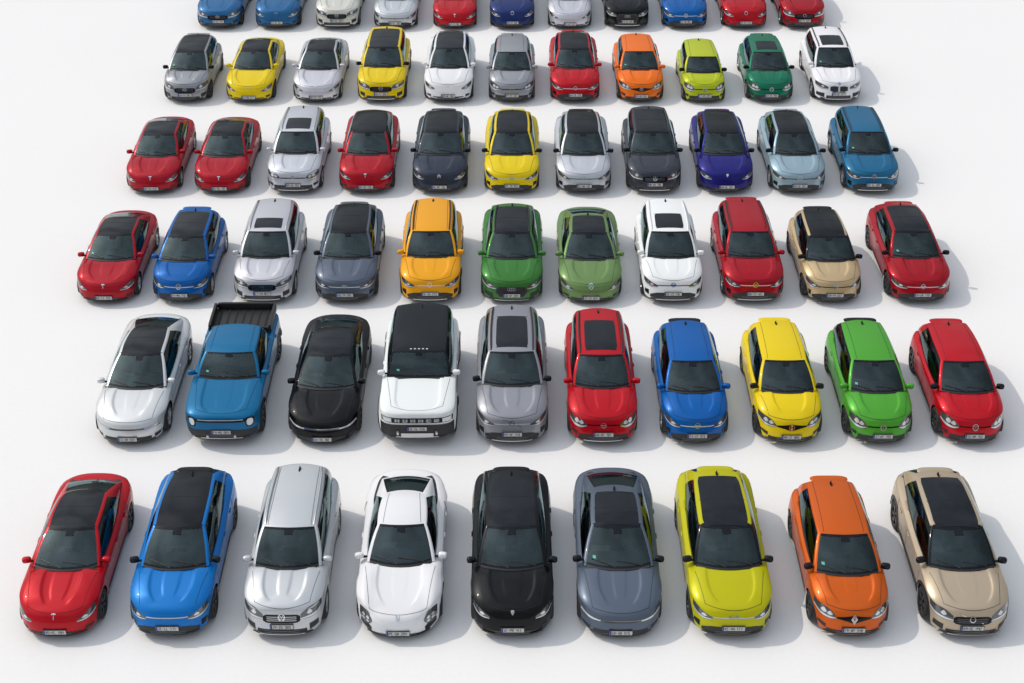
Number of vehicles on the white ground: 63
